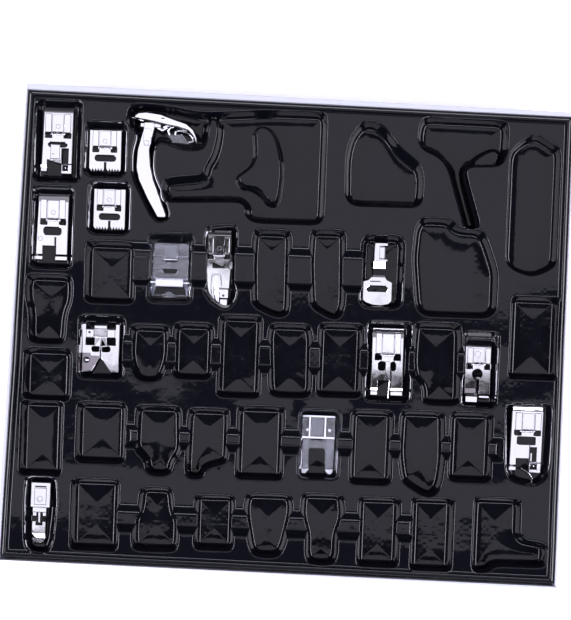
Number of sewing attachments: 14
